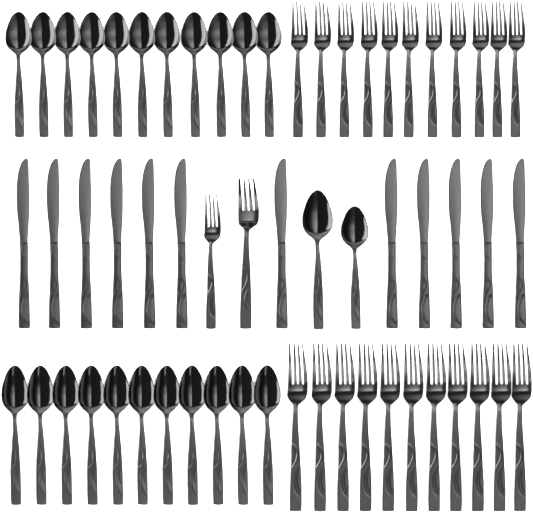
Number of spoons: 24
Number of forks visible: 24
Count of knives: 12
